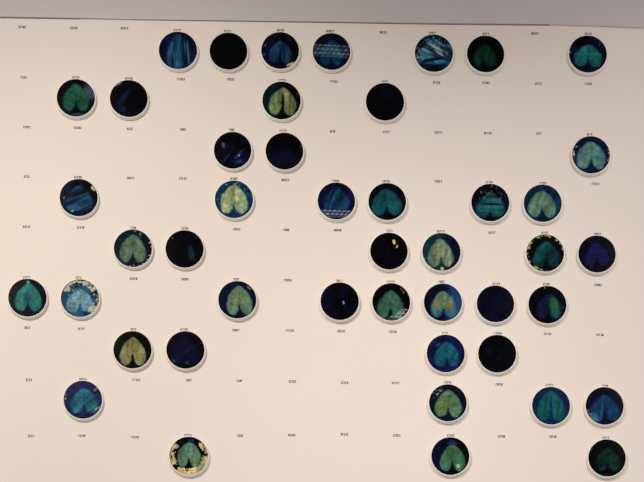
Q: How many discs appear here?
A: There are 45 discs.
